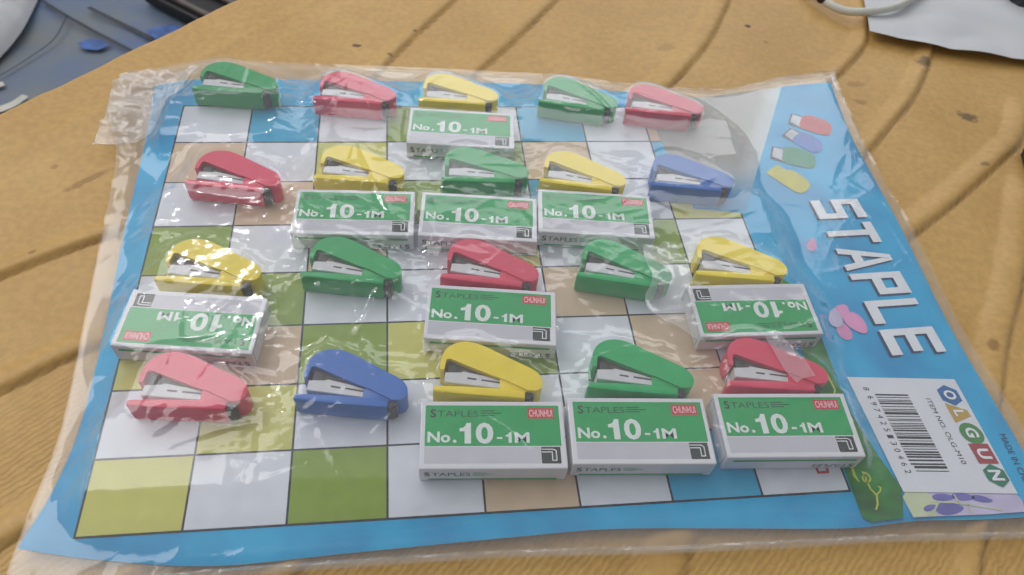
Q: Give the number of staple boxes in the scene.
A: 10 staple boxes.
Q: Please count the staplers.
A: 20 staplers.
